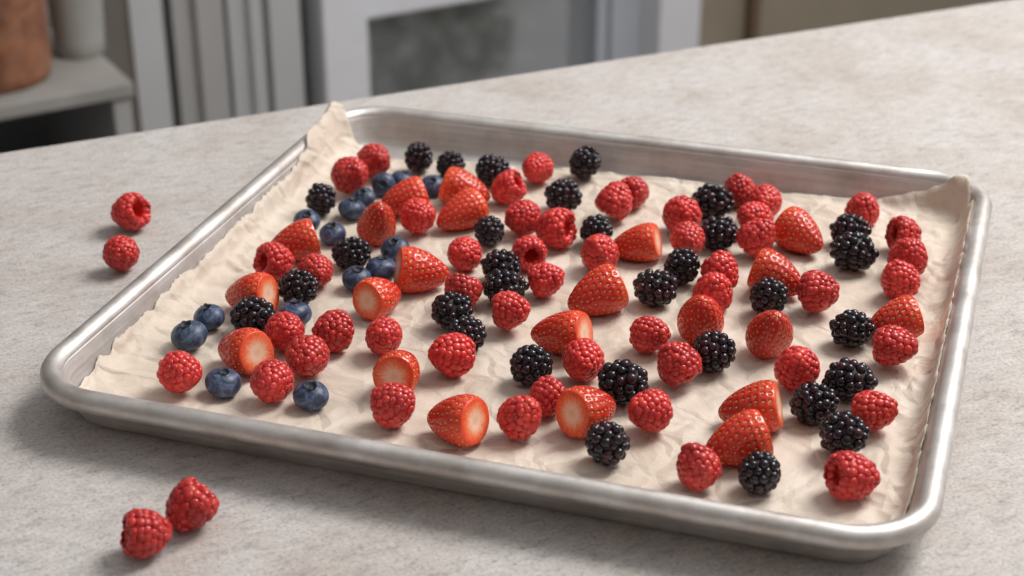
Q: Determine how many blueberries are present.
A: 15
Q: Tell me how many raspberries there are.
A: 53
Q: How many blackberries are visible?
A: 31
